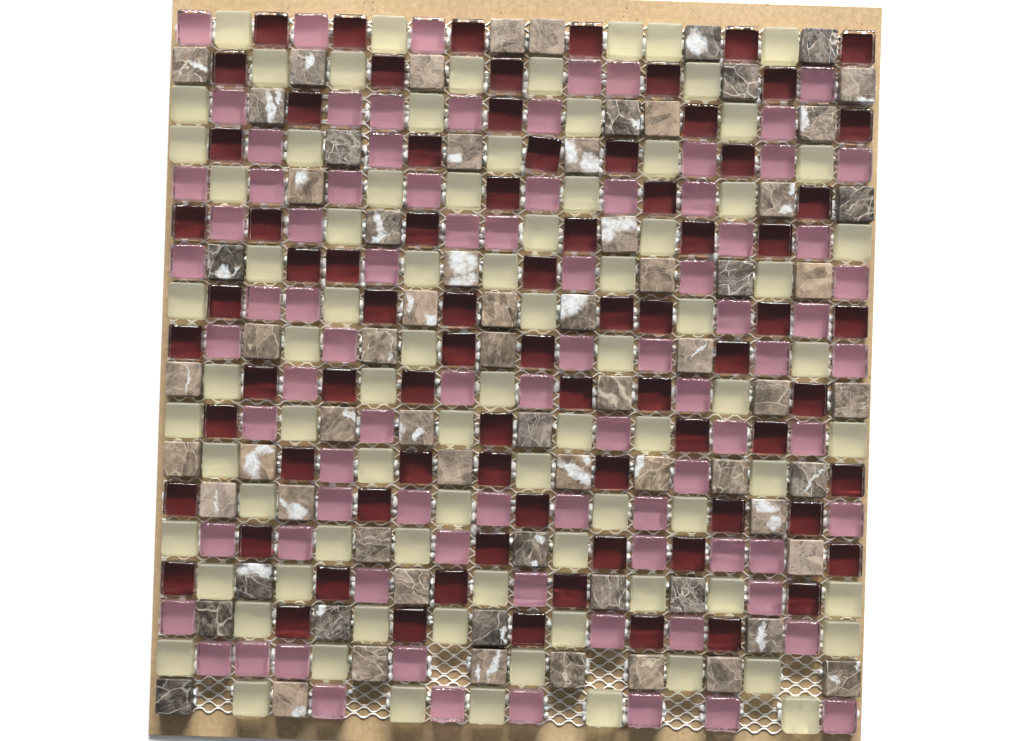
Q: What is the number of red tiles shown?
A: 78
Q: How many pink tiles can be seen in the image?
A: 85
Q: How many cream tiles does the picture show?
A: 84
